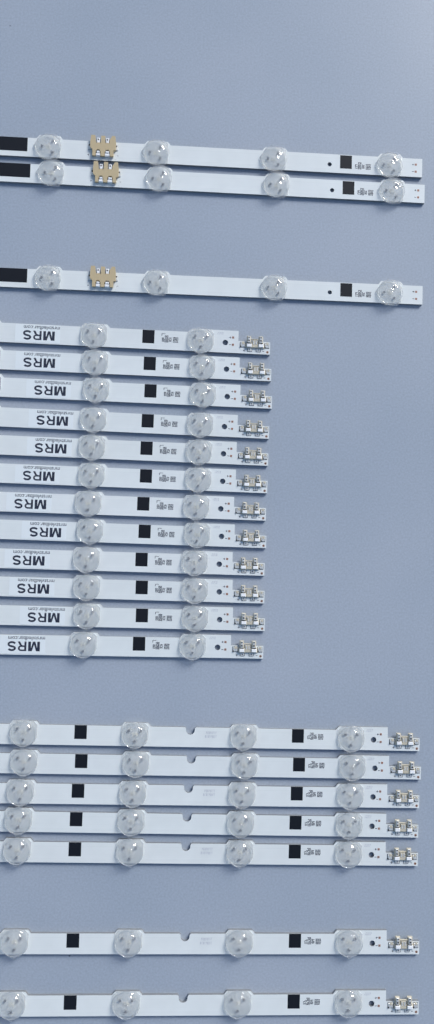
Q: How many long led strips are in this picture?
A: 10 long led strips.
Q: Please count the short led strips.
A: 12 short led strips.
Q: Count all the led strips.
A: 22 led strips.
